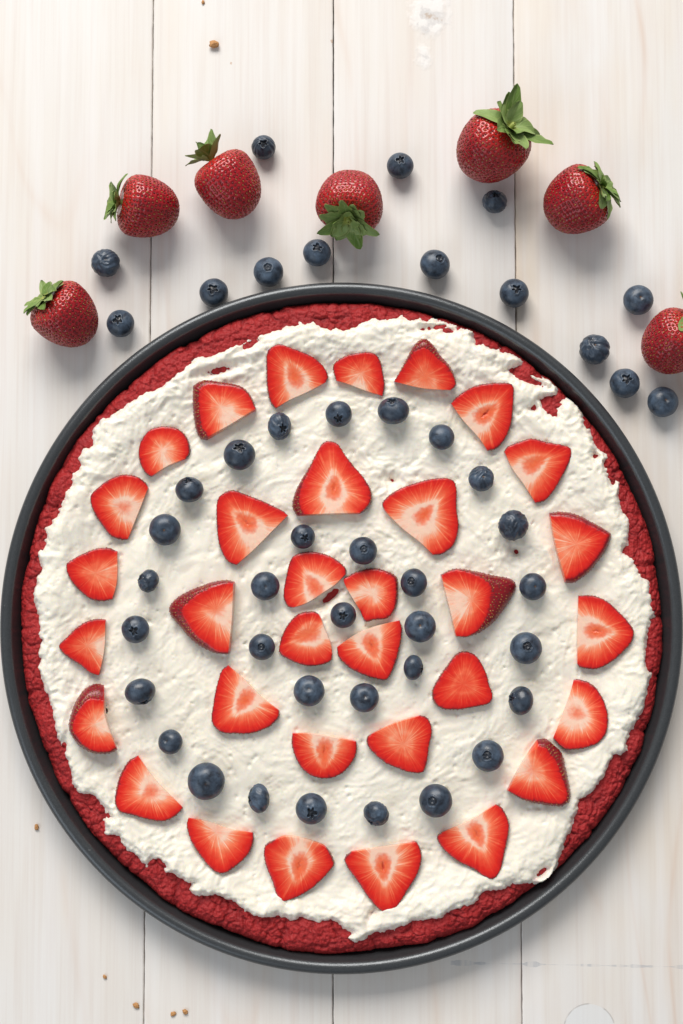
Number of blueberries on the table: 46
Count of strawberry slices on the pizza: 33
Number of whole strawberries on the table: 7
